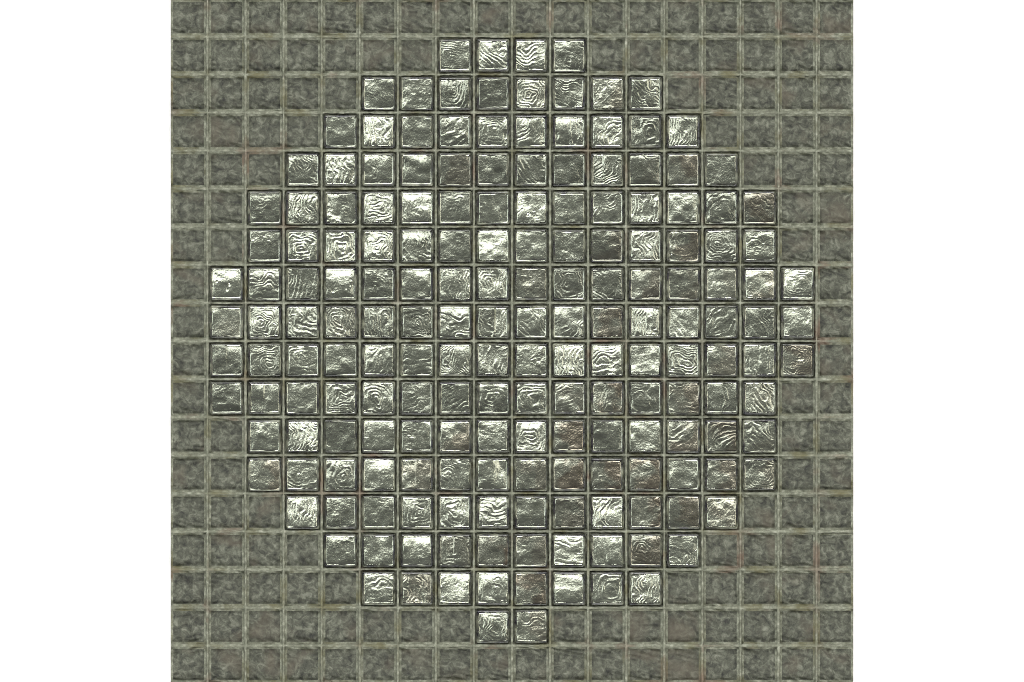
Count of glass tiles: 185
